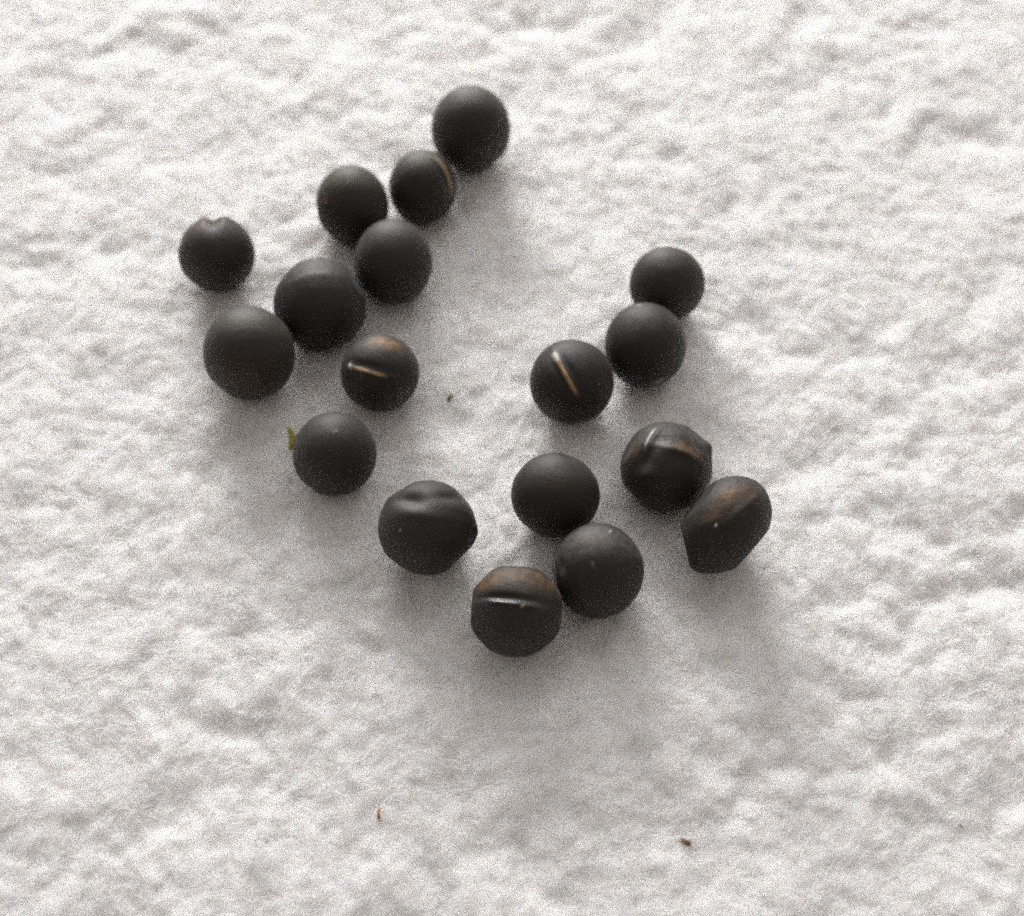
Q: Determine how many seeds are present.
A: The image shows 18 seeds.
